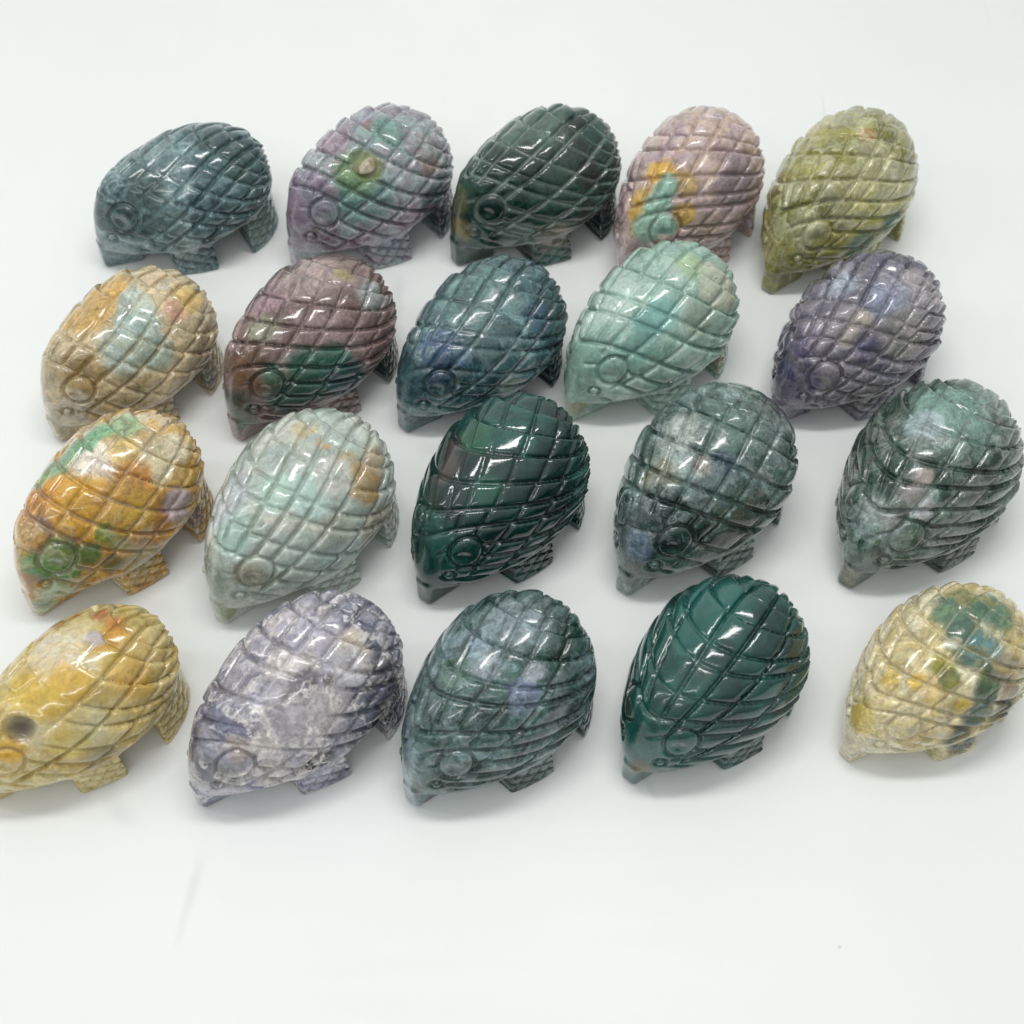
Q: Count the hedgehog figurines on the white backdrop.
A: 20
